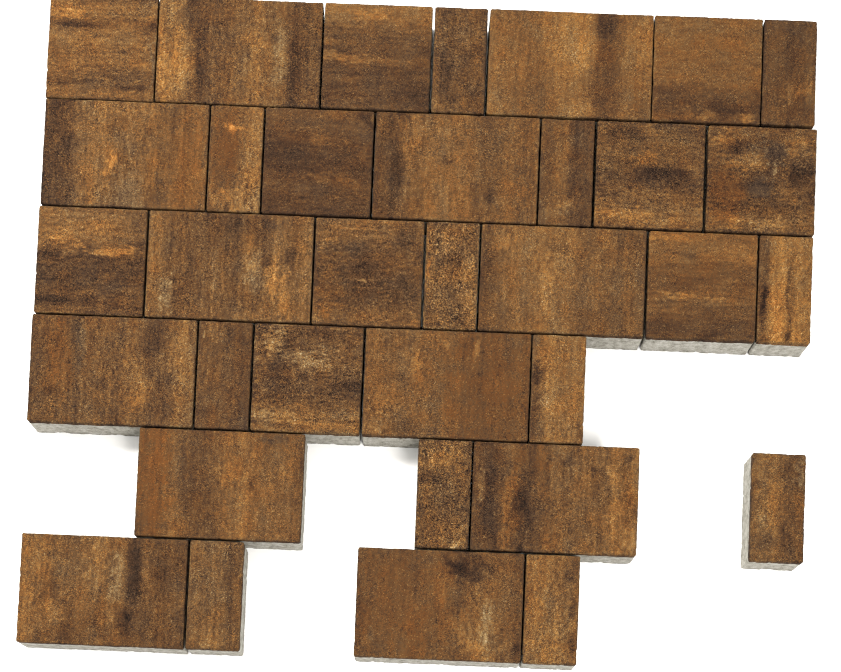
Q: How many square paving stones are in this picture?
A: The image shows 10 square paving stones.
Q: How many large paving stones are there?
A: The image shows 12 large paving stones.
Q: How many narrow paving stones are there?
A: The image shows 12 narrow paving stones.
